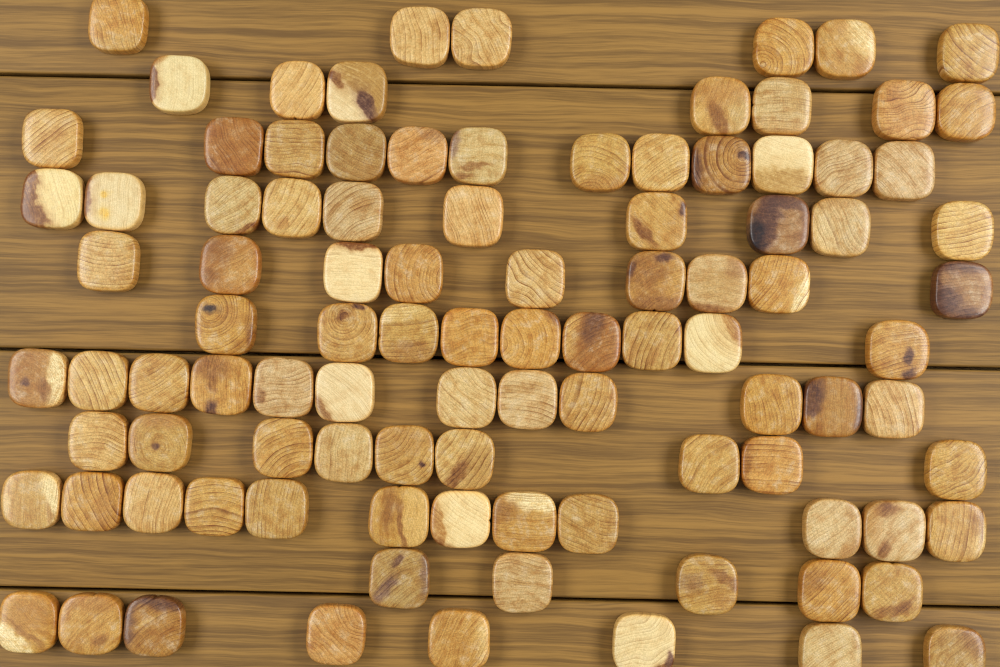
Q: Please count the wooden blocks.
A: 99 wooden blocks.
